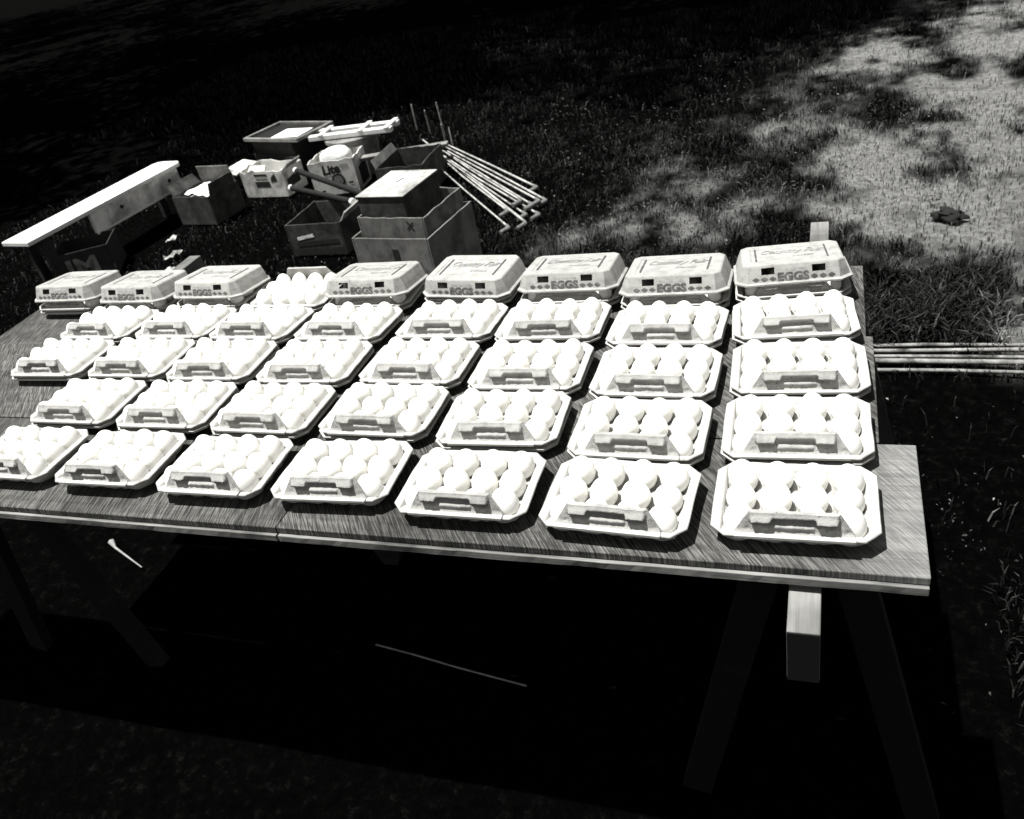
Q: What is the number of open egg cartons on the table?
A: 31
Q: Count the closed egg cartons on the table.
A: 8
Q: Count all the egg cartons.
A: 39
